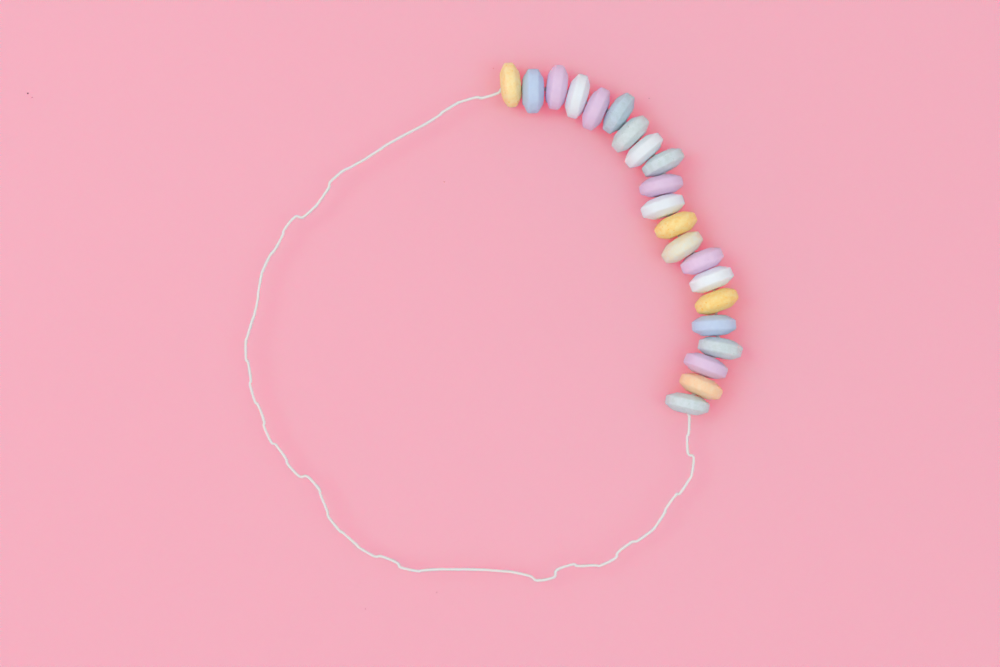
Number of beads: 21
